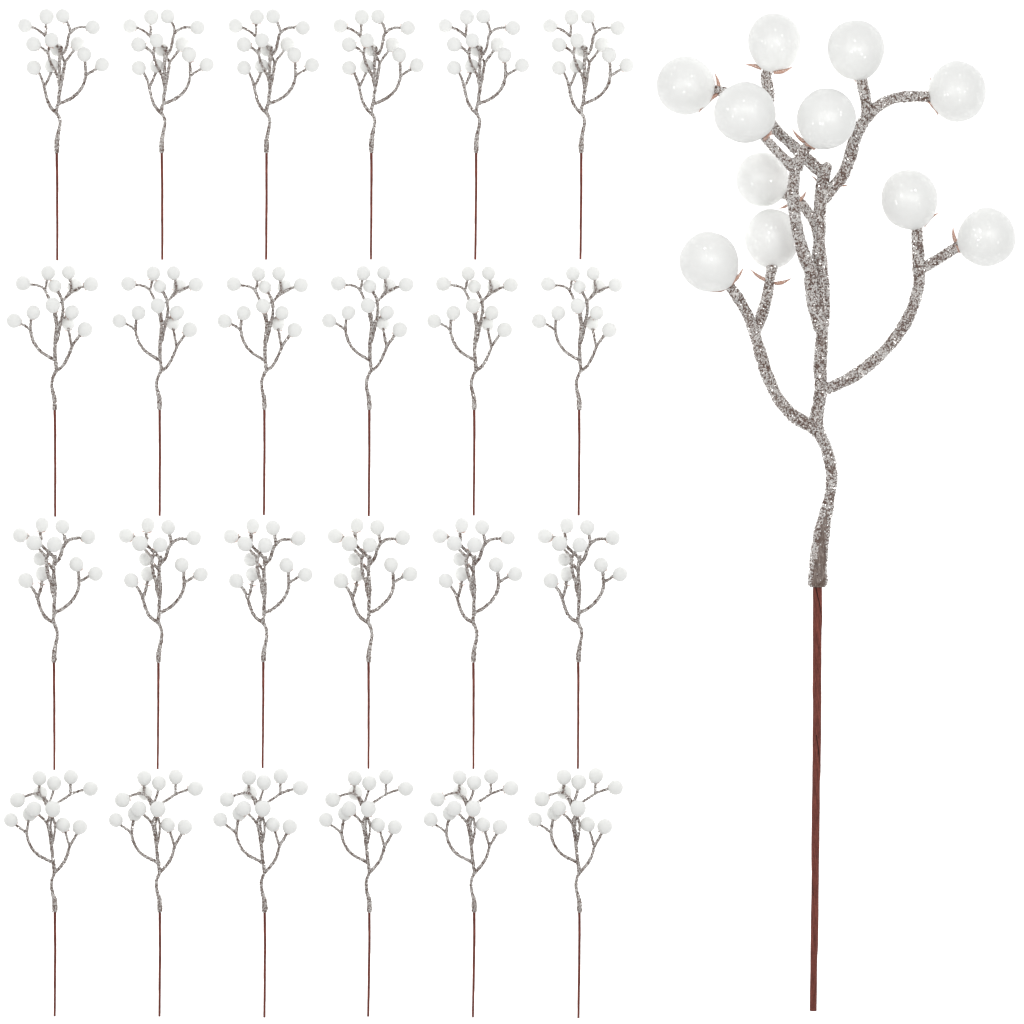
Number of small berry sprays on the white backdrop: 24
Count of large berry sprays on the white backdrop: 1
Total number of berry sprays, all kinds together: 25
